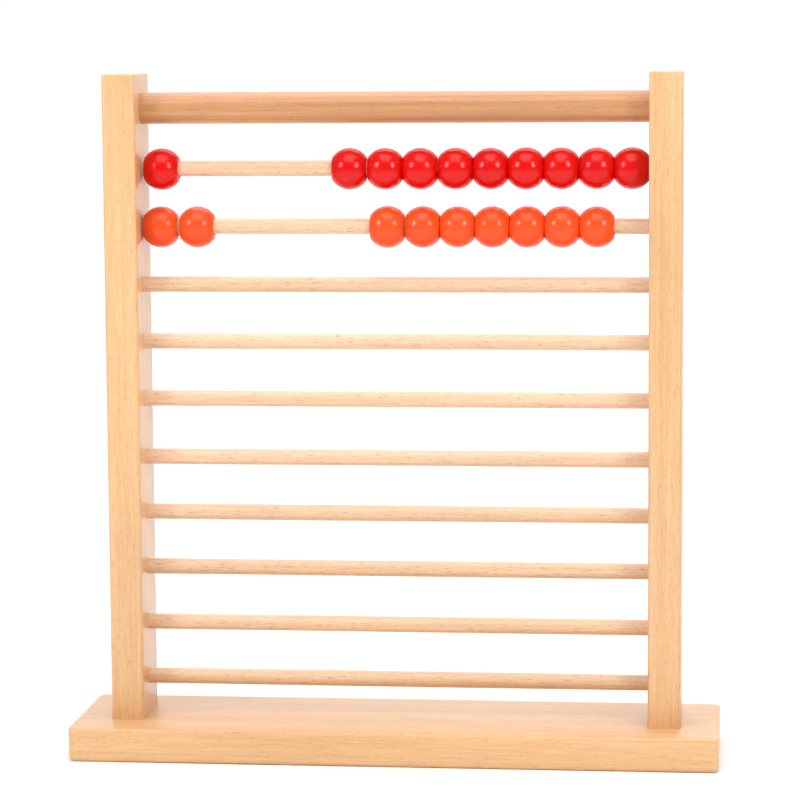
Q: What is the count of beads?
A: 19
